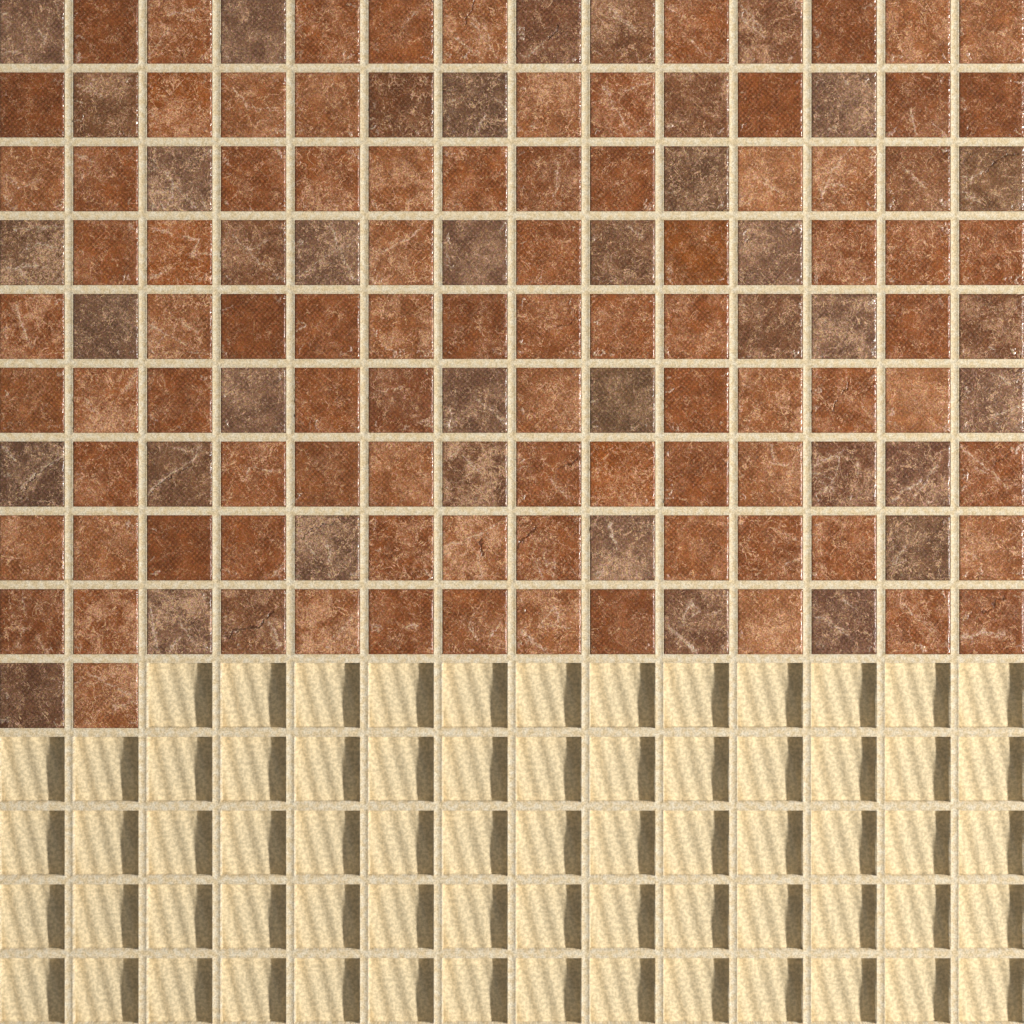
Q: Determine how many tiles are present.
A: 128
